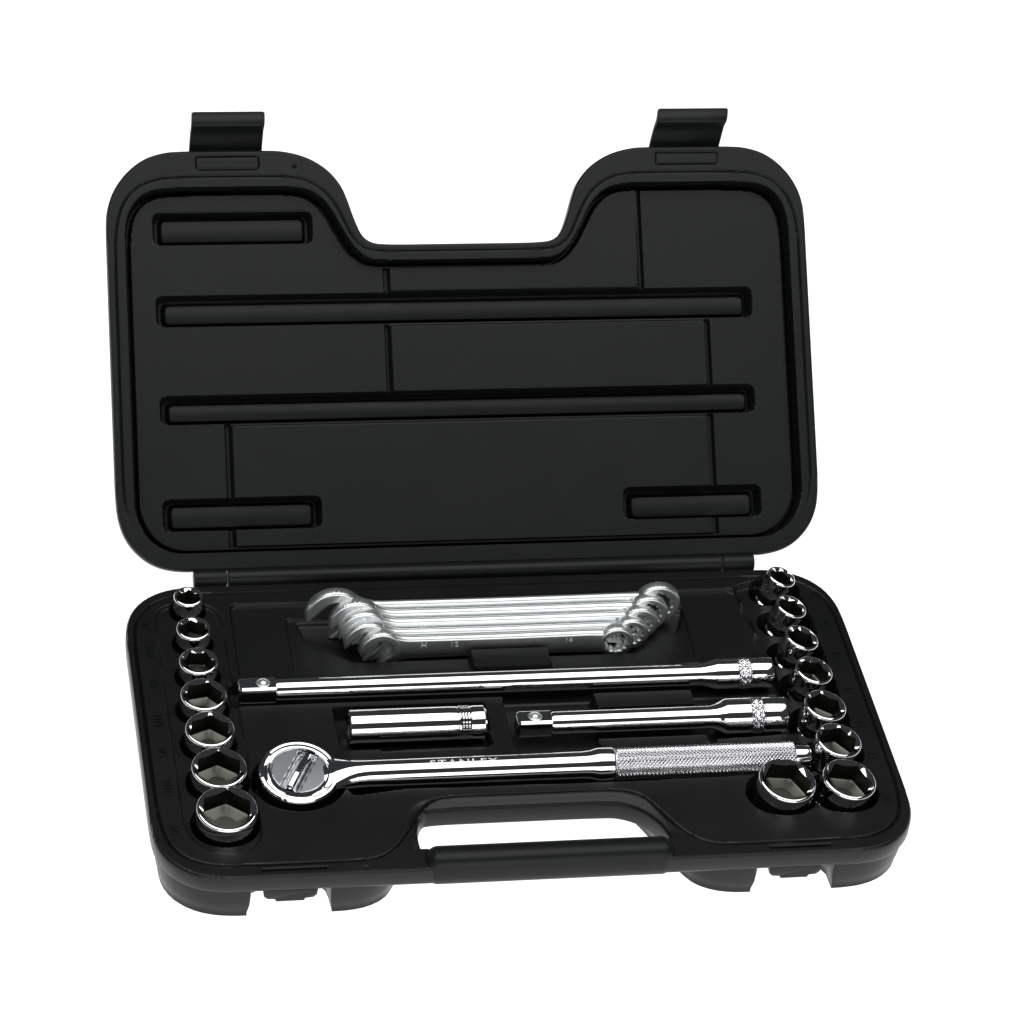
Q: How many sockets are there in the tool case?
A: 16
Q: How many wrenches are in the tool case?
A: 5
